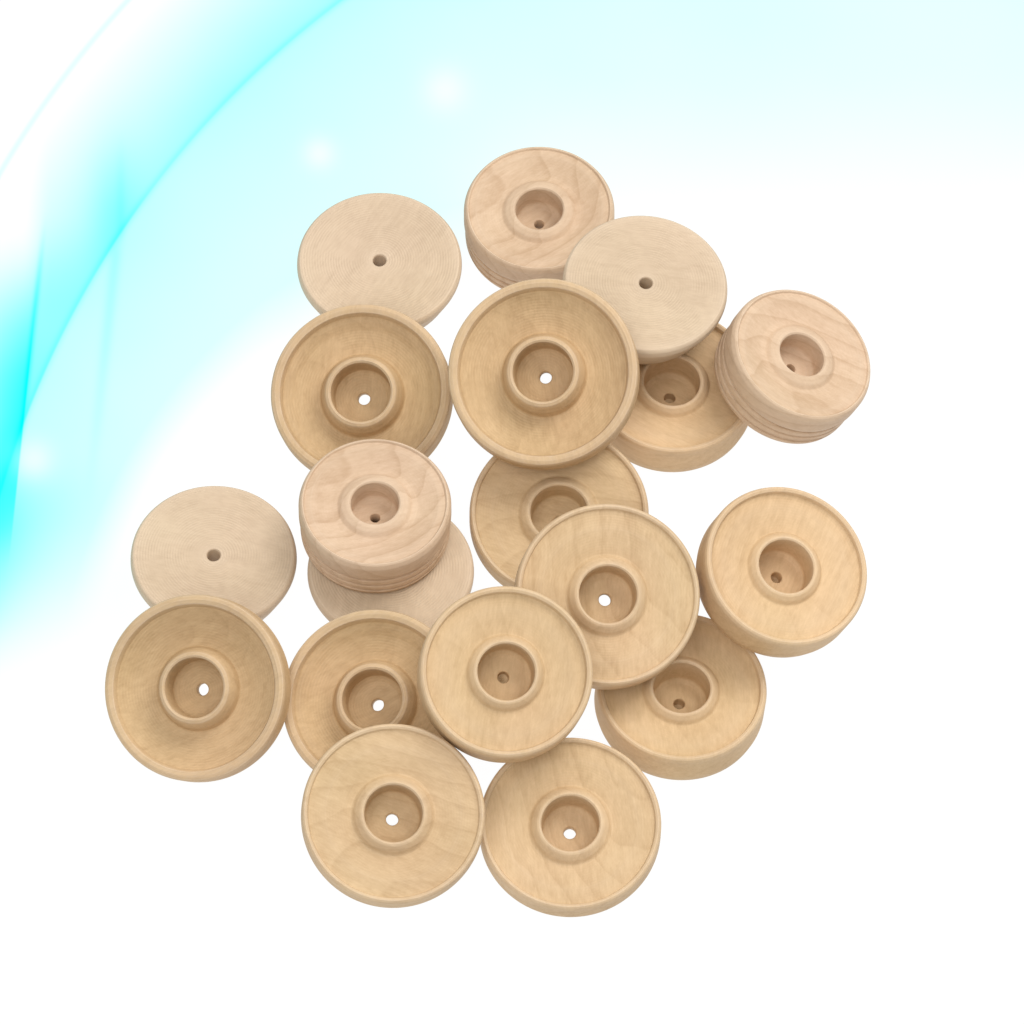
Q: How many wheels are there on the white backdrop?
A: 19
